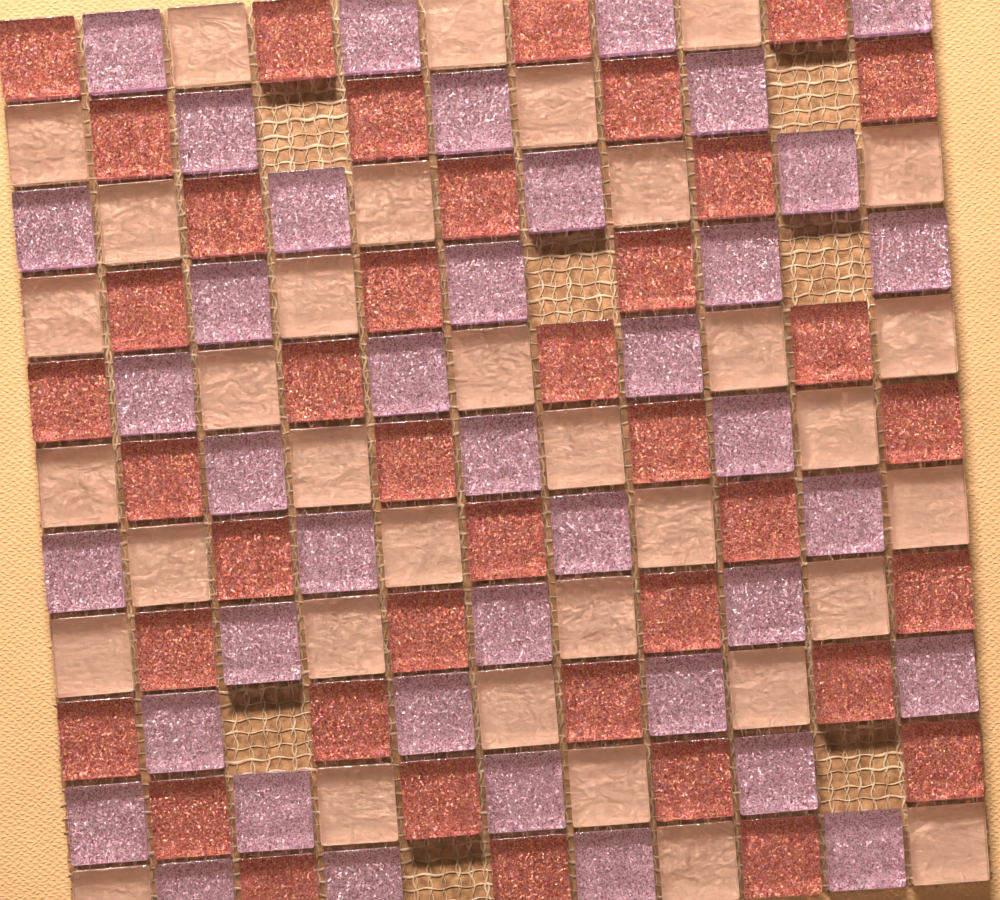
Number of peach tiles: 34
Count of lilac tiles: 40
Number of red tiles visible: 40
